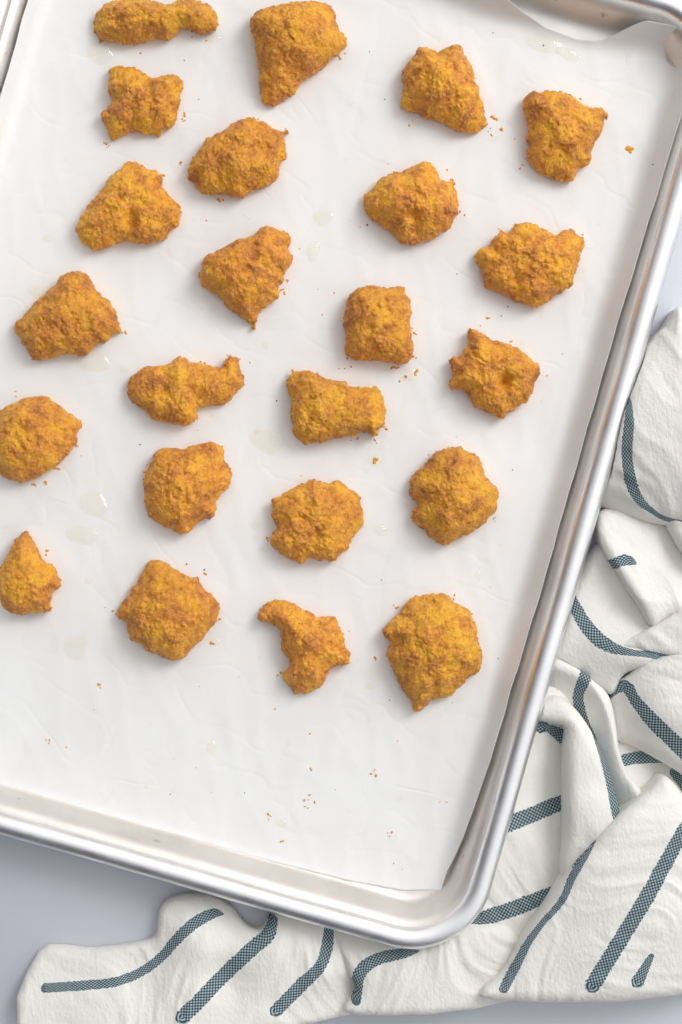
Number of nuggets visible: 23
